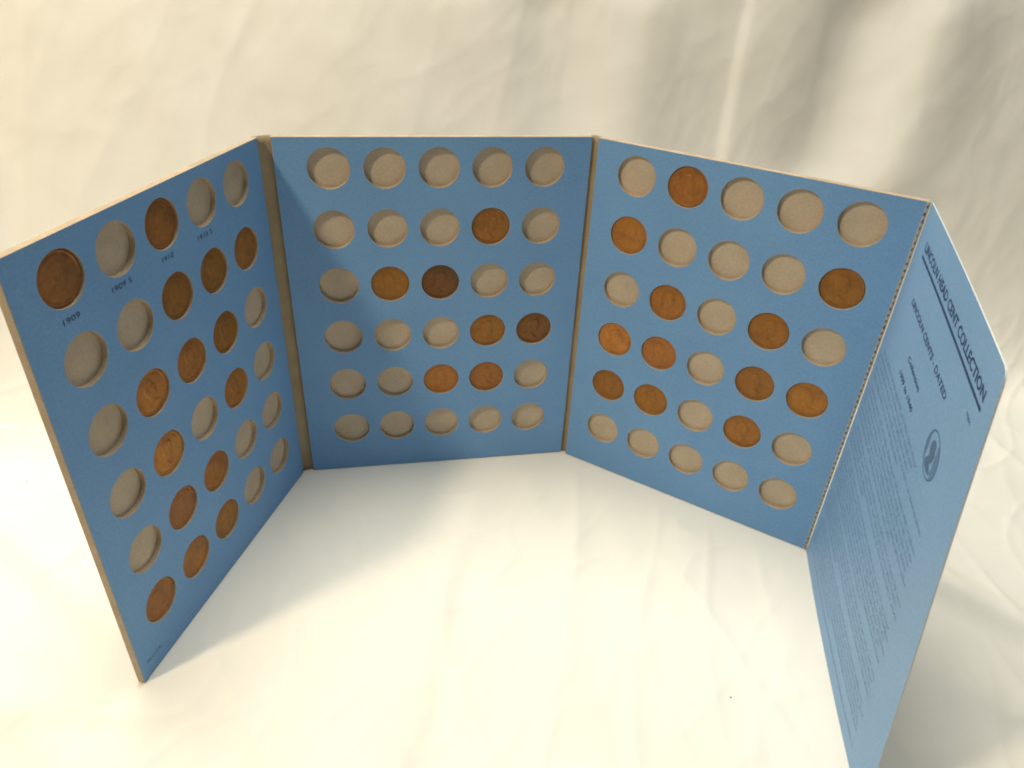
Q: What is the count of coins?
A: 34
